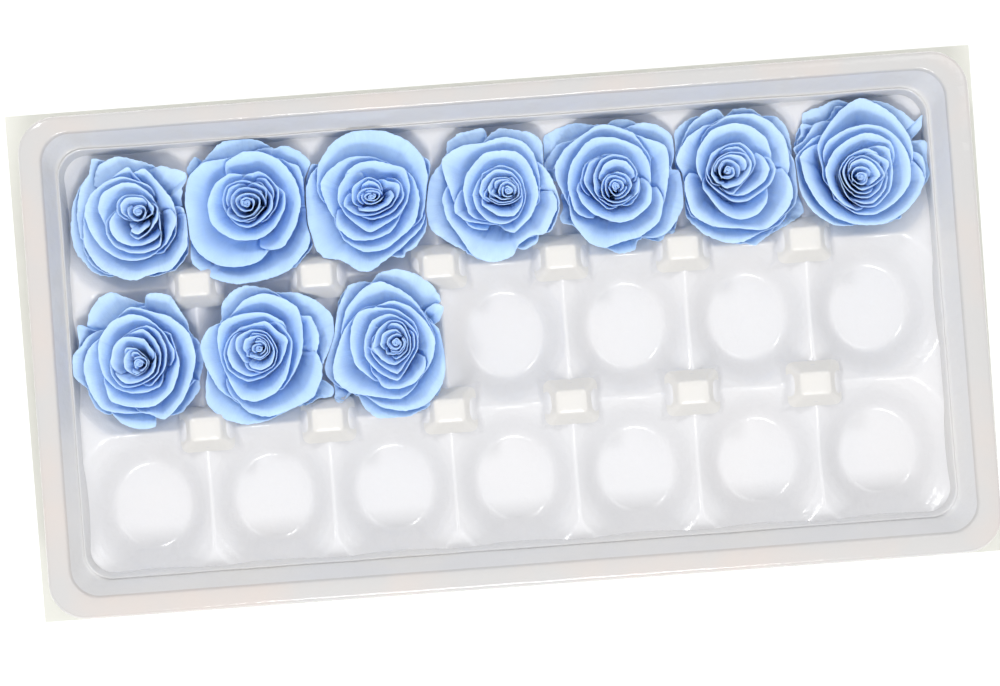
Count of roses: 10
